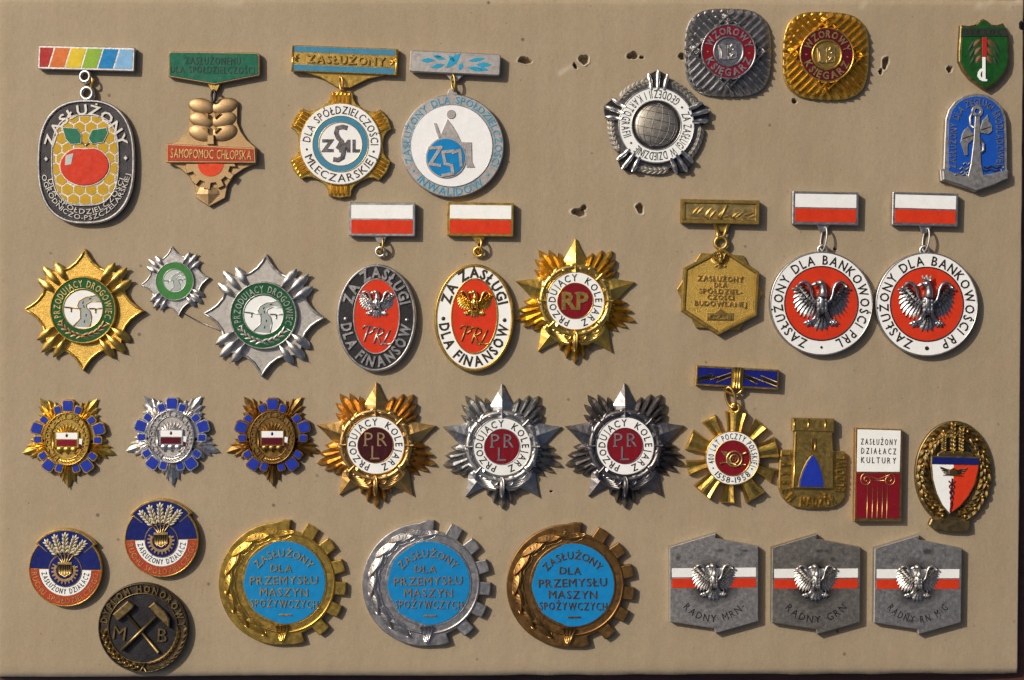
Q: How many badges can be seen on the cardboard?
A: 37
